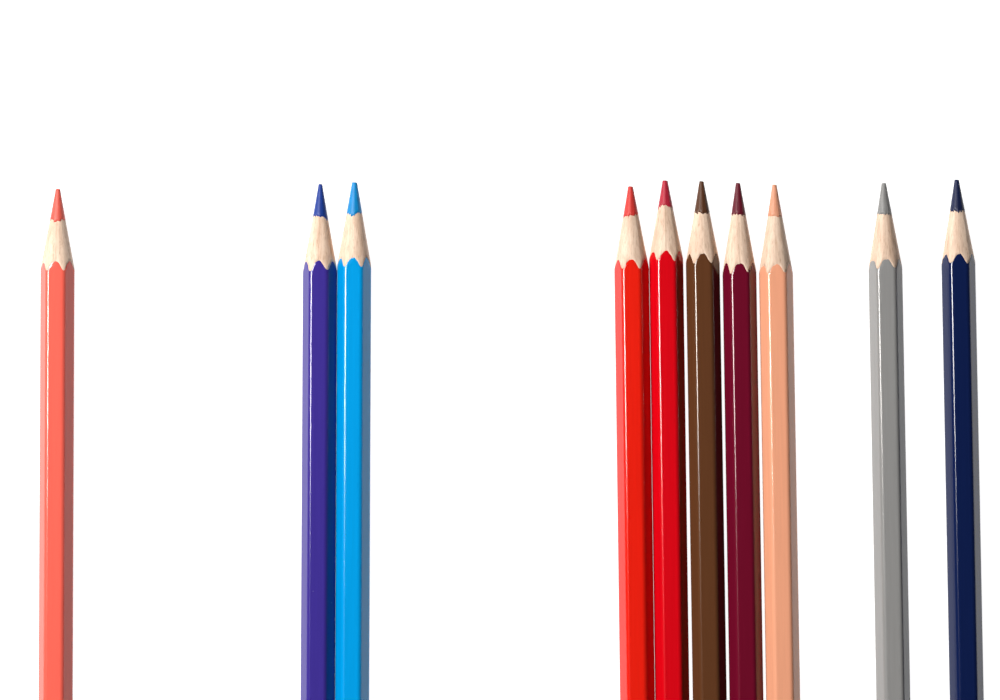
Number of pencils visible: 10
